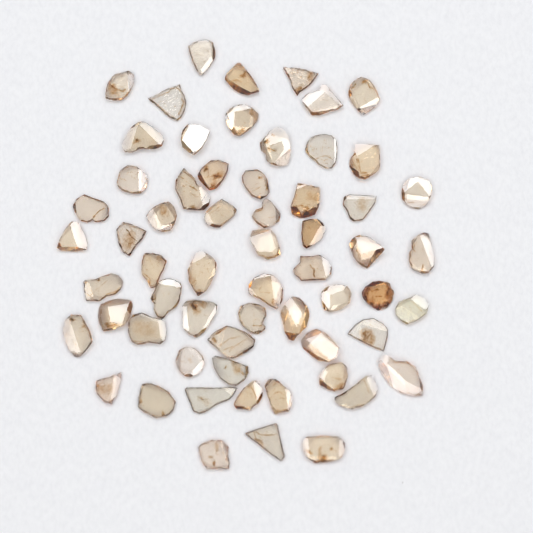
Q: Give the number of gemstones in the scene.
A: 61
